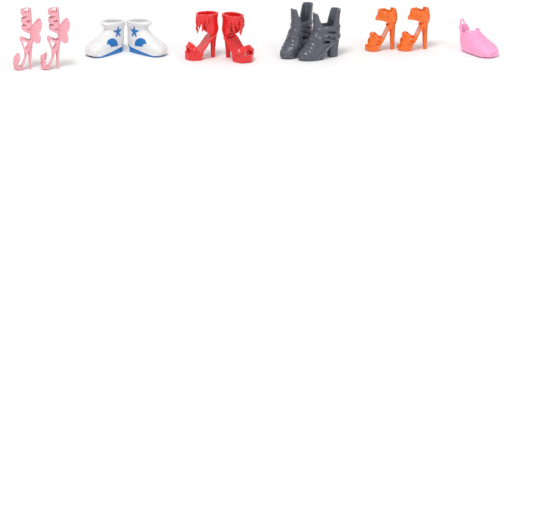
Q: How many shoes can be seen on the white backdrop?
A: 11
